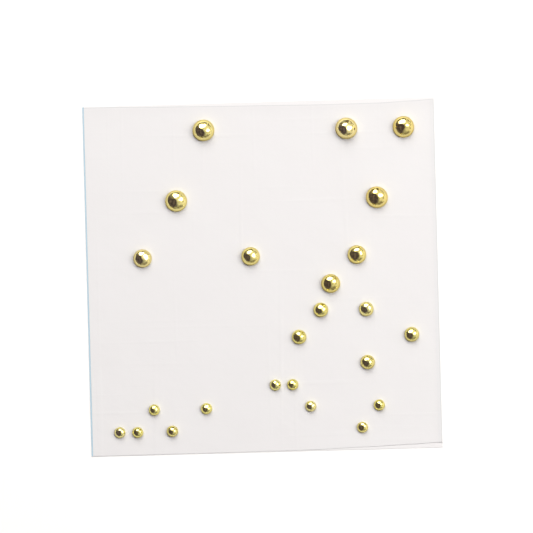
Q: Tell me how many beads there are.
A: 24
